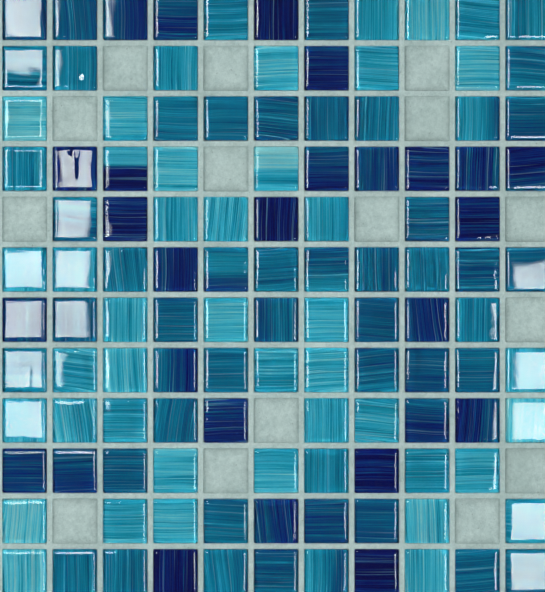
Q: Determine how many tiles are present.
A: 117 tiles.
